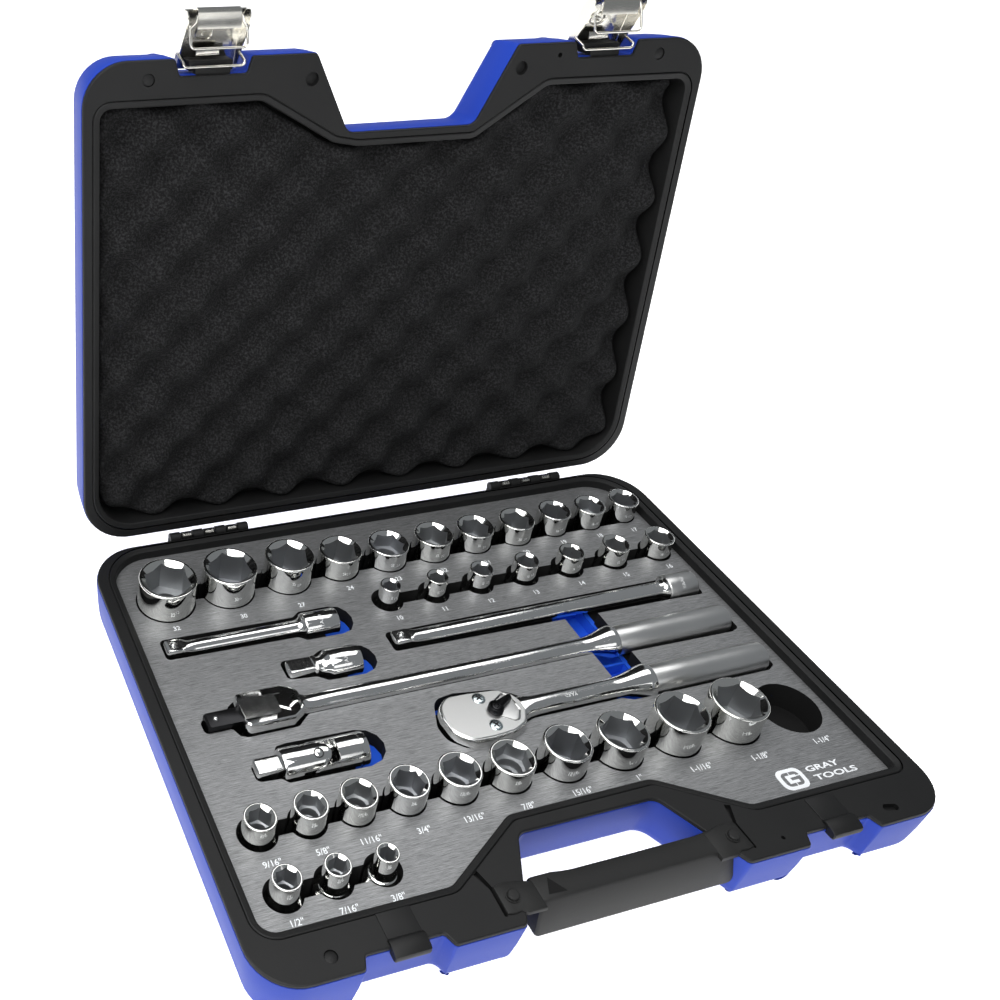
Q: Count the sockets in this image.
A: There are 31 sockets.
